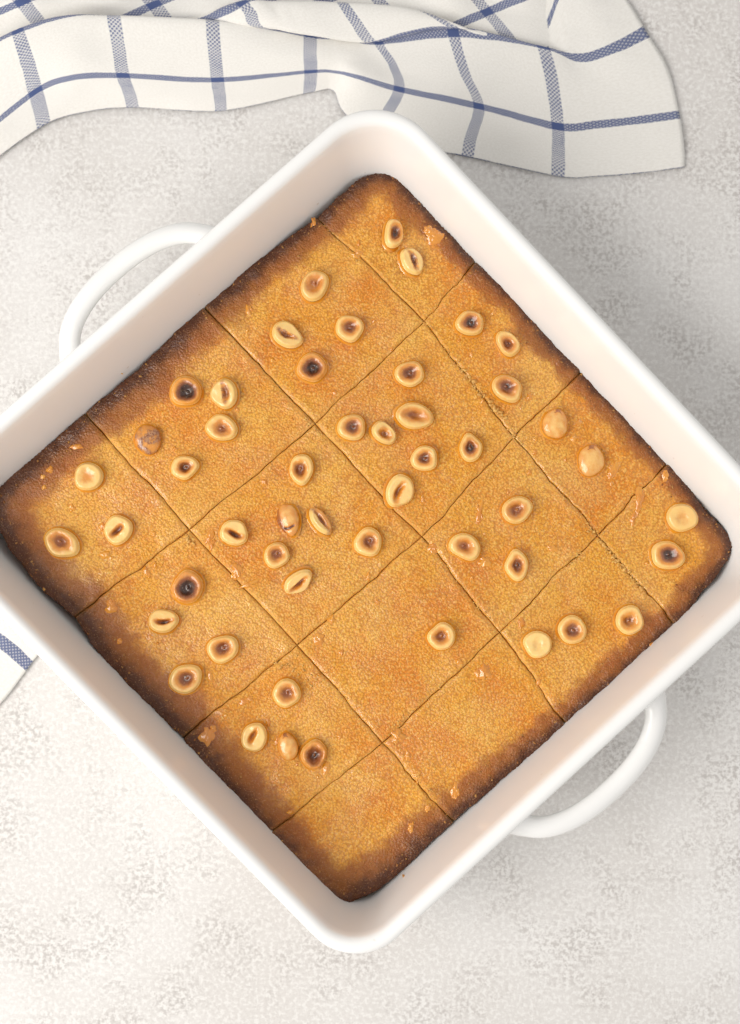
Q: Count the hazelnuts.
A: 50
